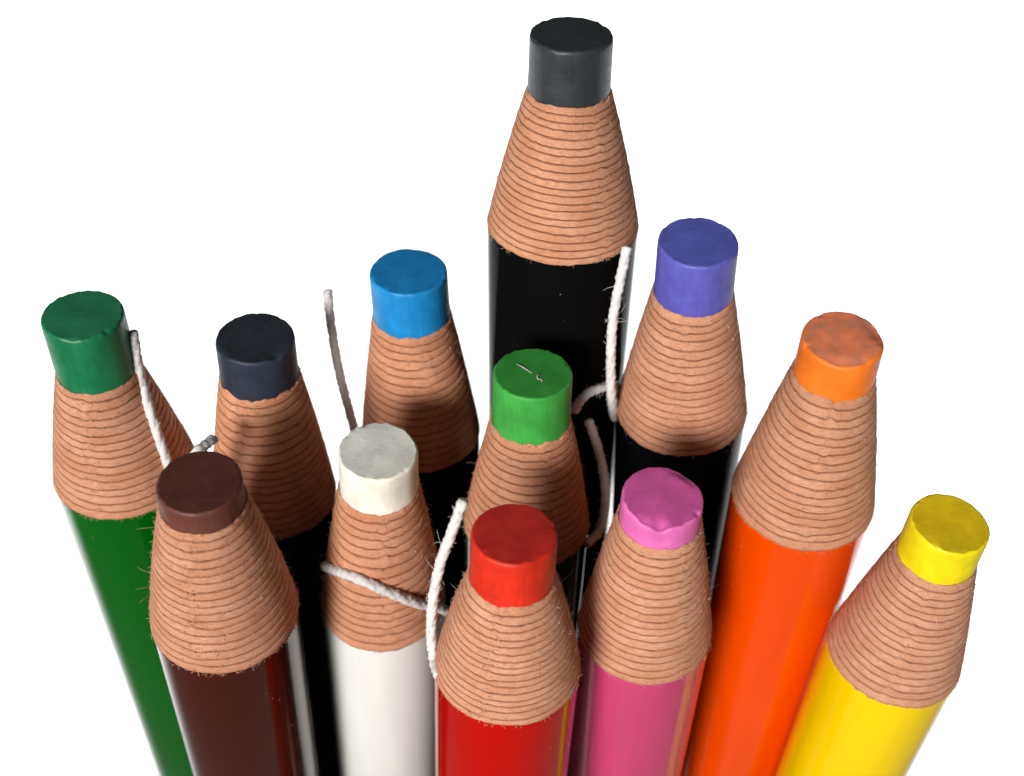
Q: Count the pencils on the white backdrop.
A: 12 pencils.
